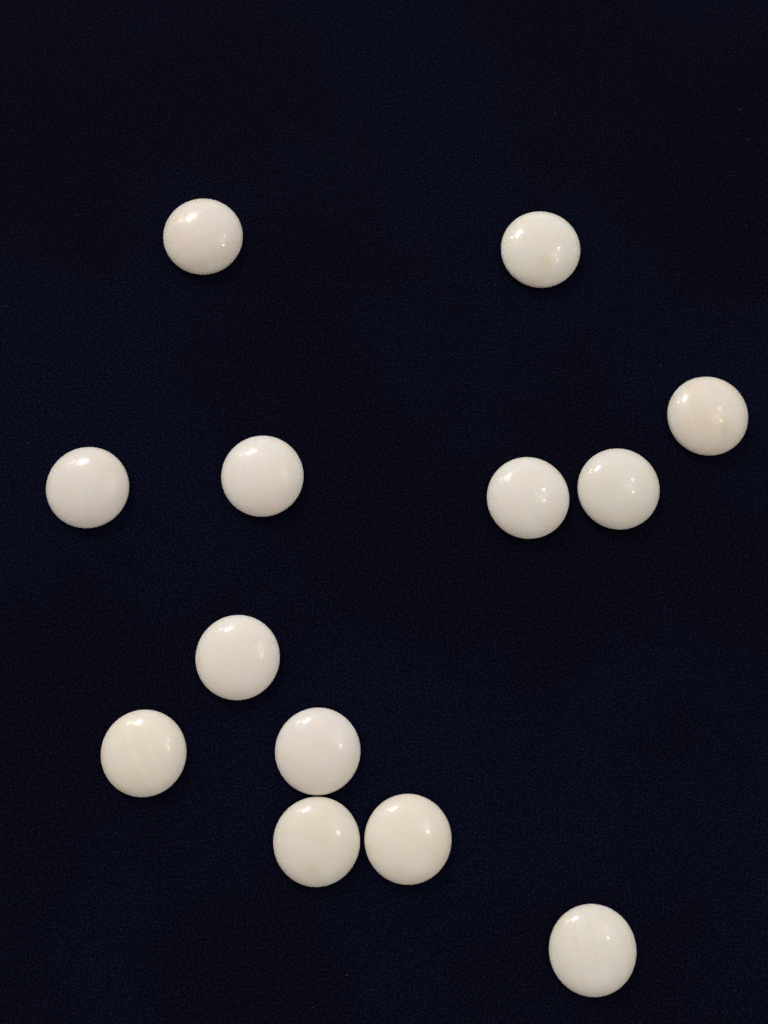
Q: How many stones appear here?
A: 13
